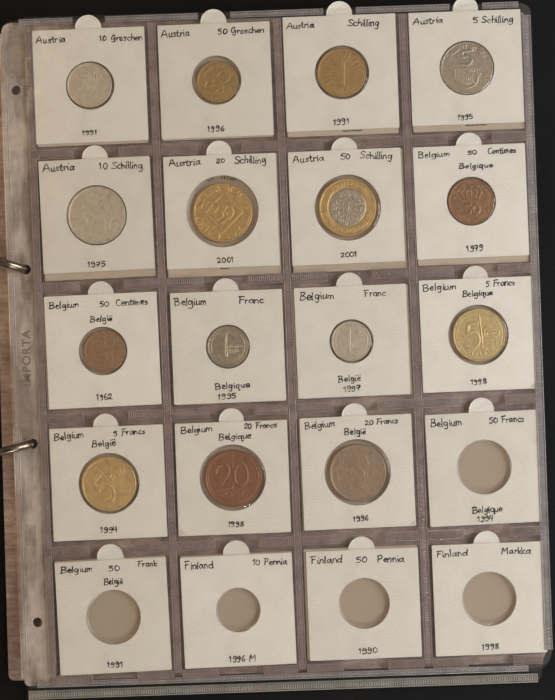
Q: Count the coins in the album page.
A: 15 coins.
